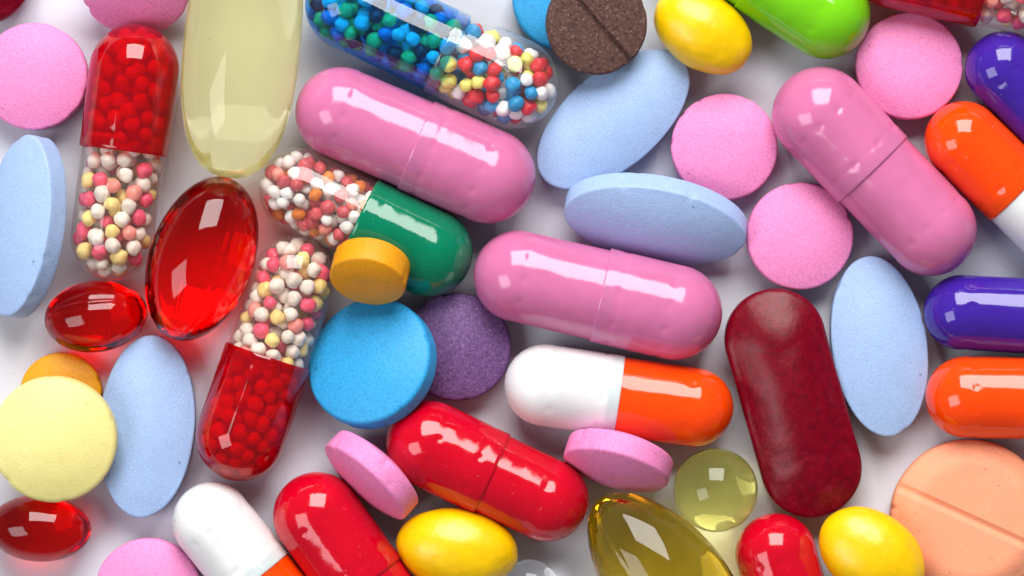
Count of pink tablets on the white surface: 8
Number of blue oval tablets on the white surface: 5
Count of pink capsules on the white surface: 3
